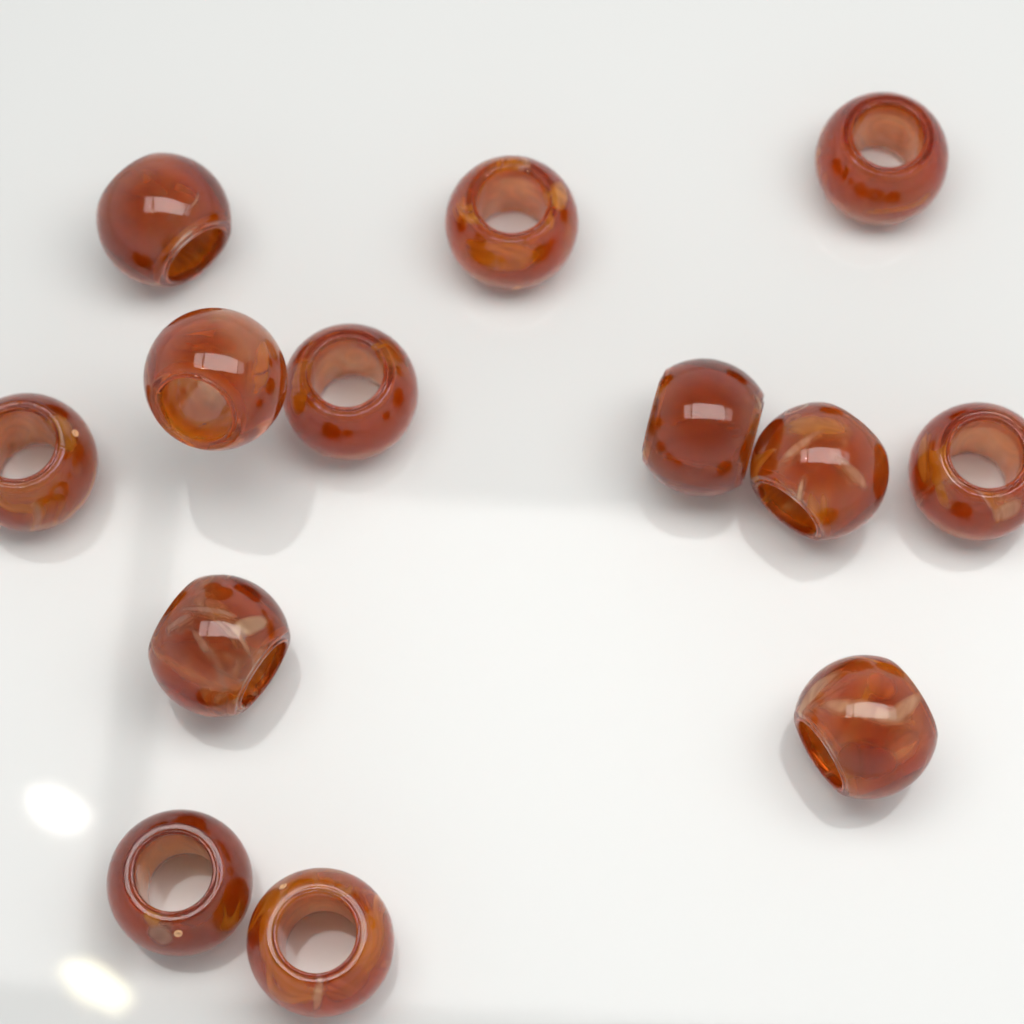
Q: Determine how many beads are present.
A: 13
